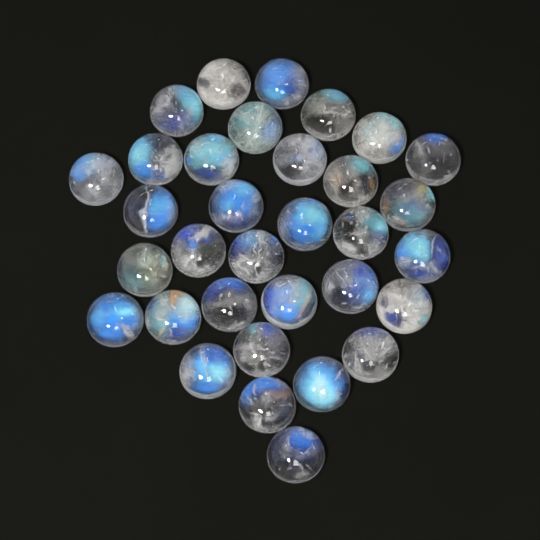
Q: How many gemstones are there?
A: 33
